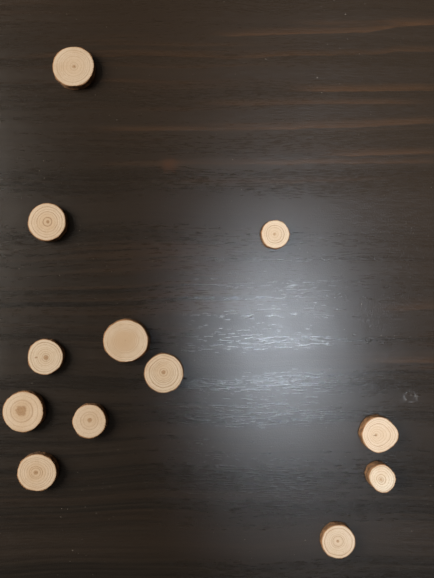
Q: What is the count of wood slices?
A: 12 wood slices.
